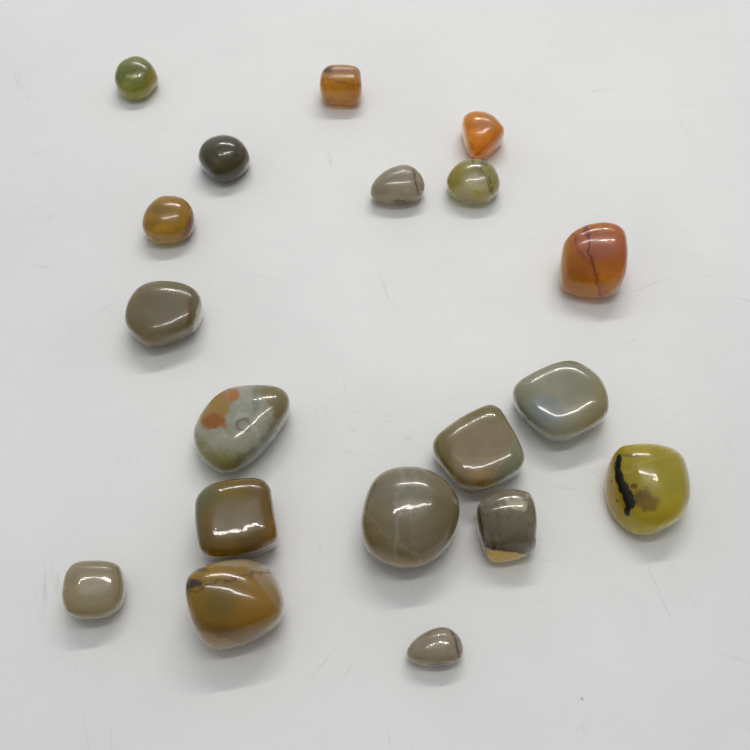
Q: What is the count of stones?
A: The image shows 19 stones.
